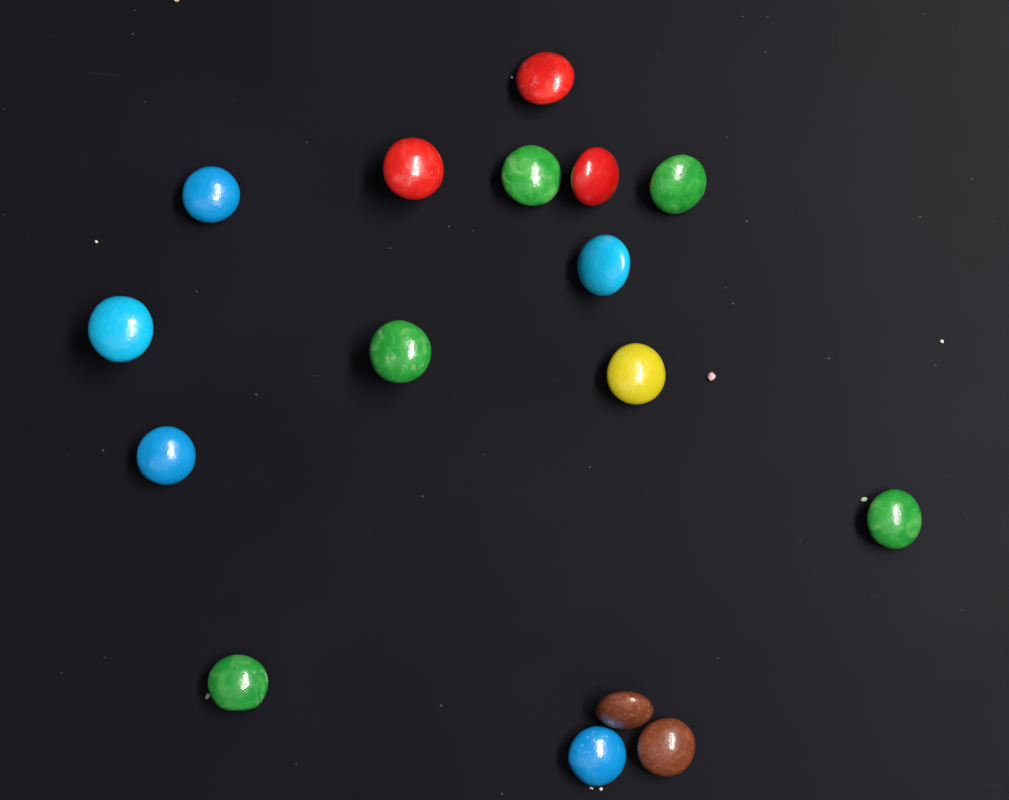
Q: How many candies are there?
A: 16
